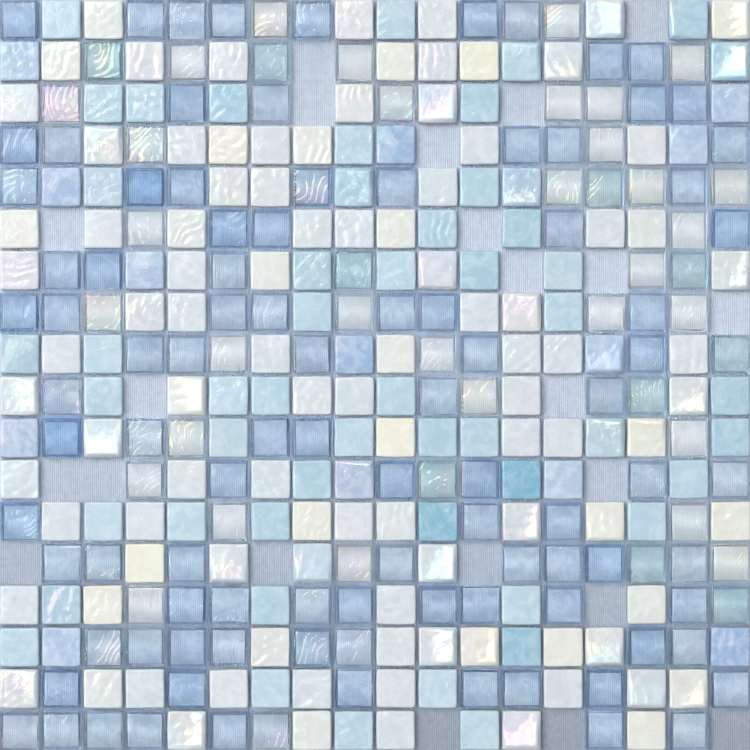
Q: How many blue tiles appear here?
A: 111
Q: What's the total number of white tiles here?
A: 129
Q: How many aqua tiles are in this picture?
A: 62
